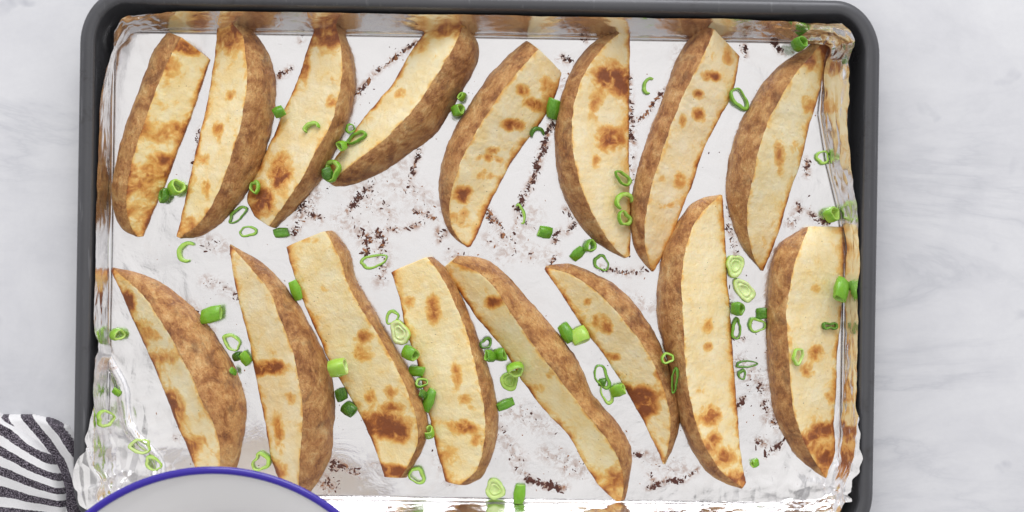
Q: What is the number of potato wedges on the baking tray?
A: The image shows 16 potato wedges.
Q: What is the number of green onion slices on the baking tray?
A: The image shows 84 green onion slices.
